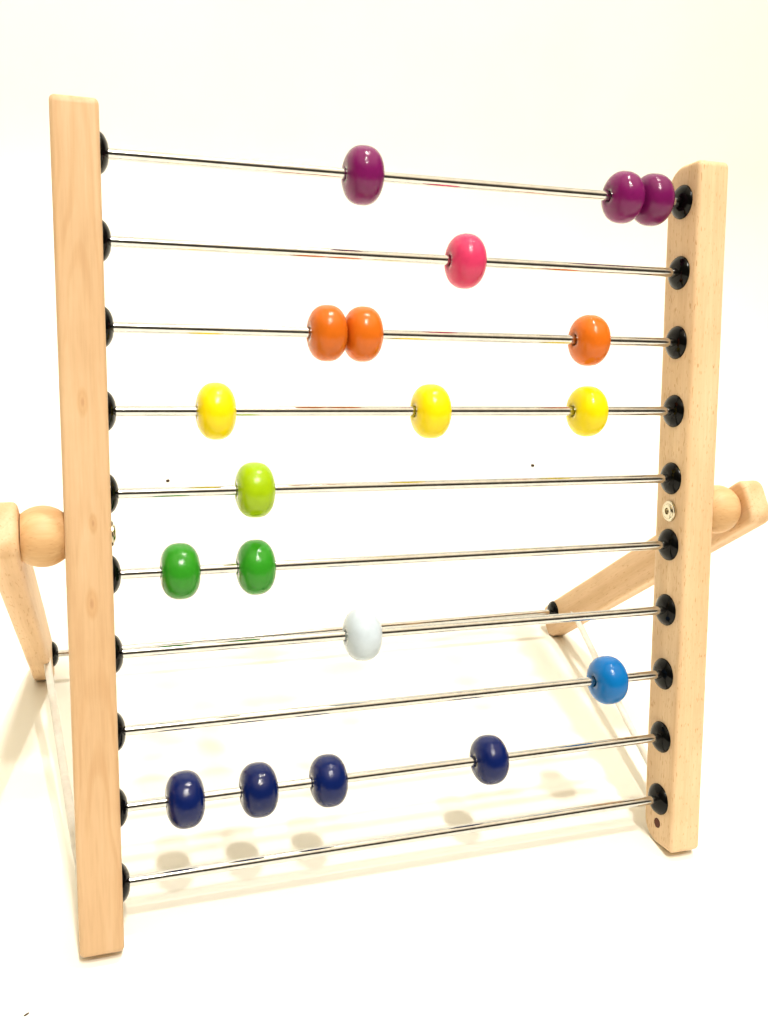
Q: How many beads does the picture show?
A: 19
